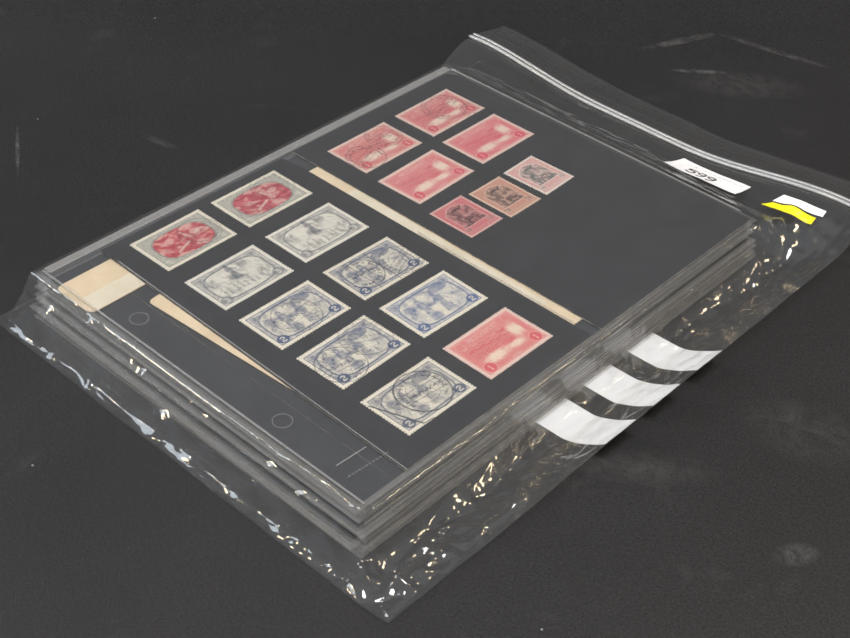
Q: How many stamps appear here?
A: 17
